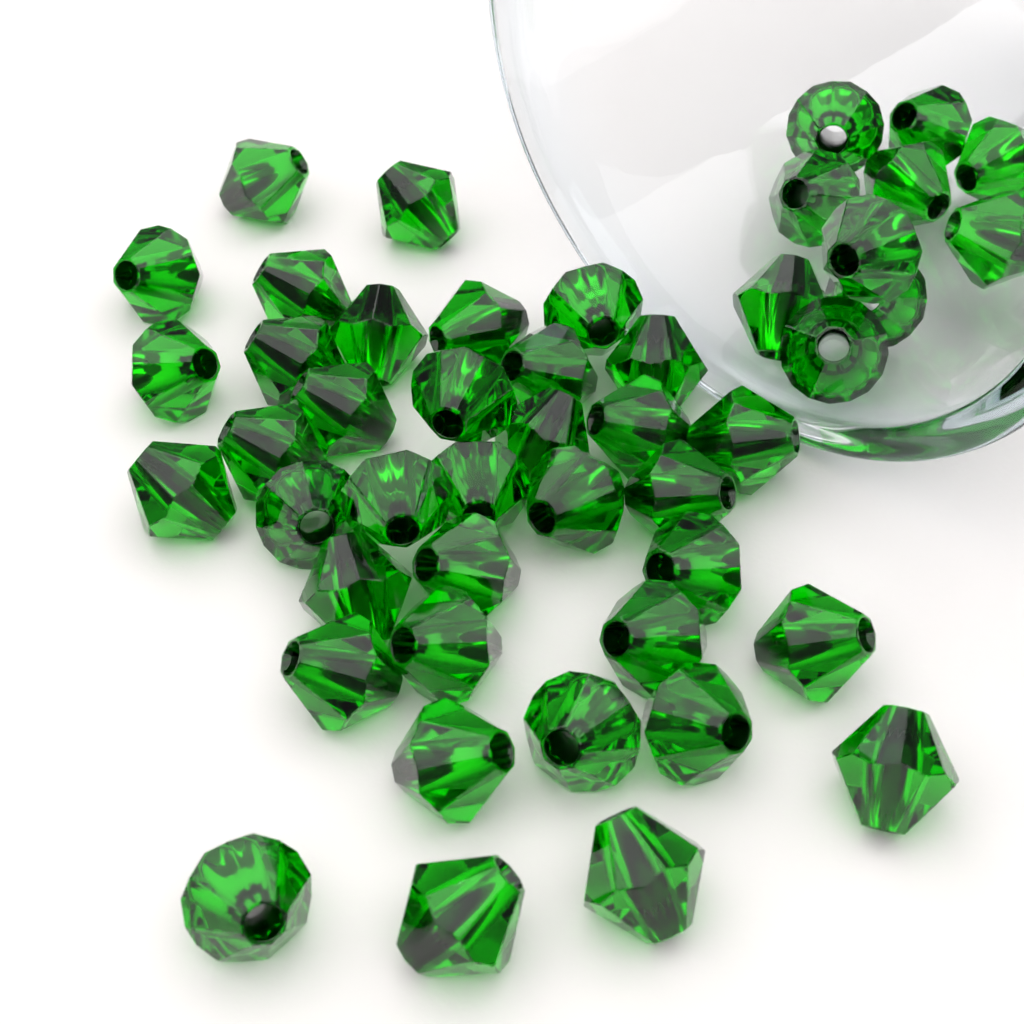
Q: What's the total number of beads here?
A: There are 47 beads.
